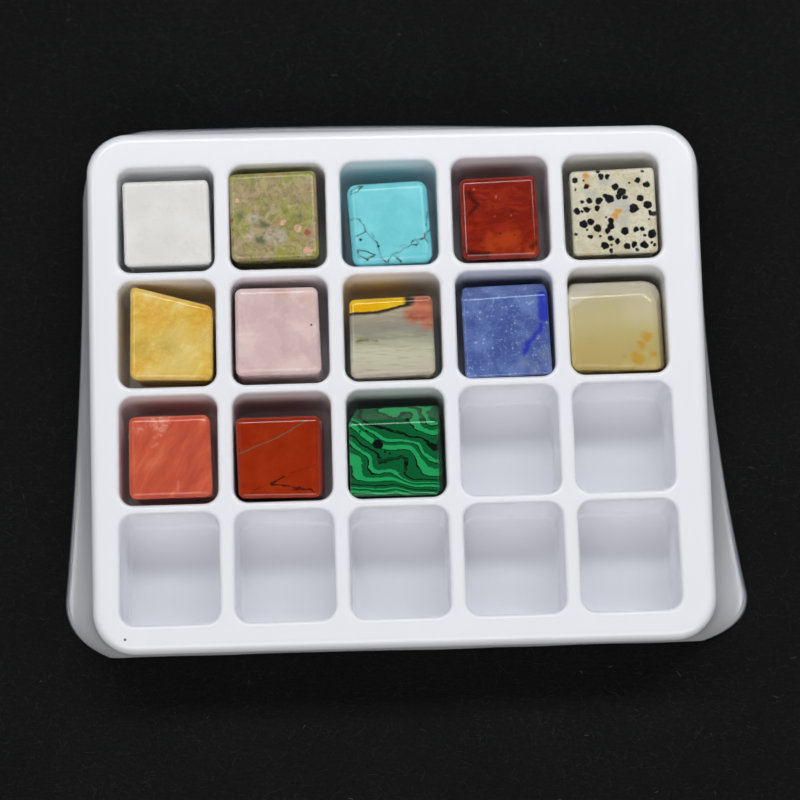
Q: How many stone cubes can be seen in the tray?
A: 13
